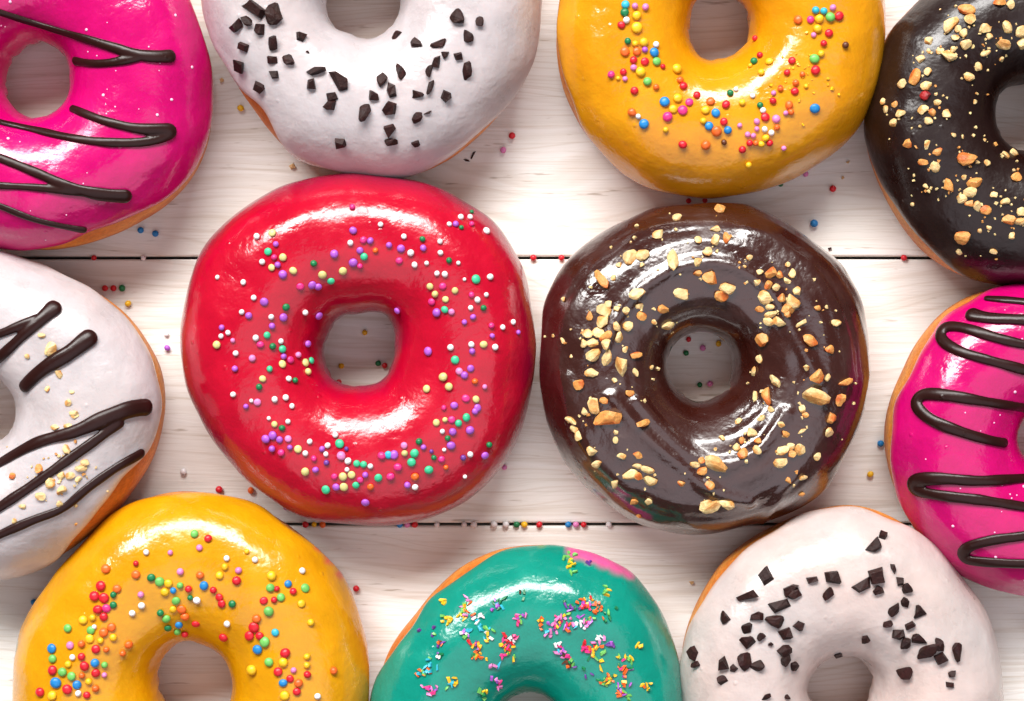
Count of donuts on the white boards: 11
